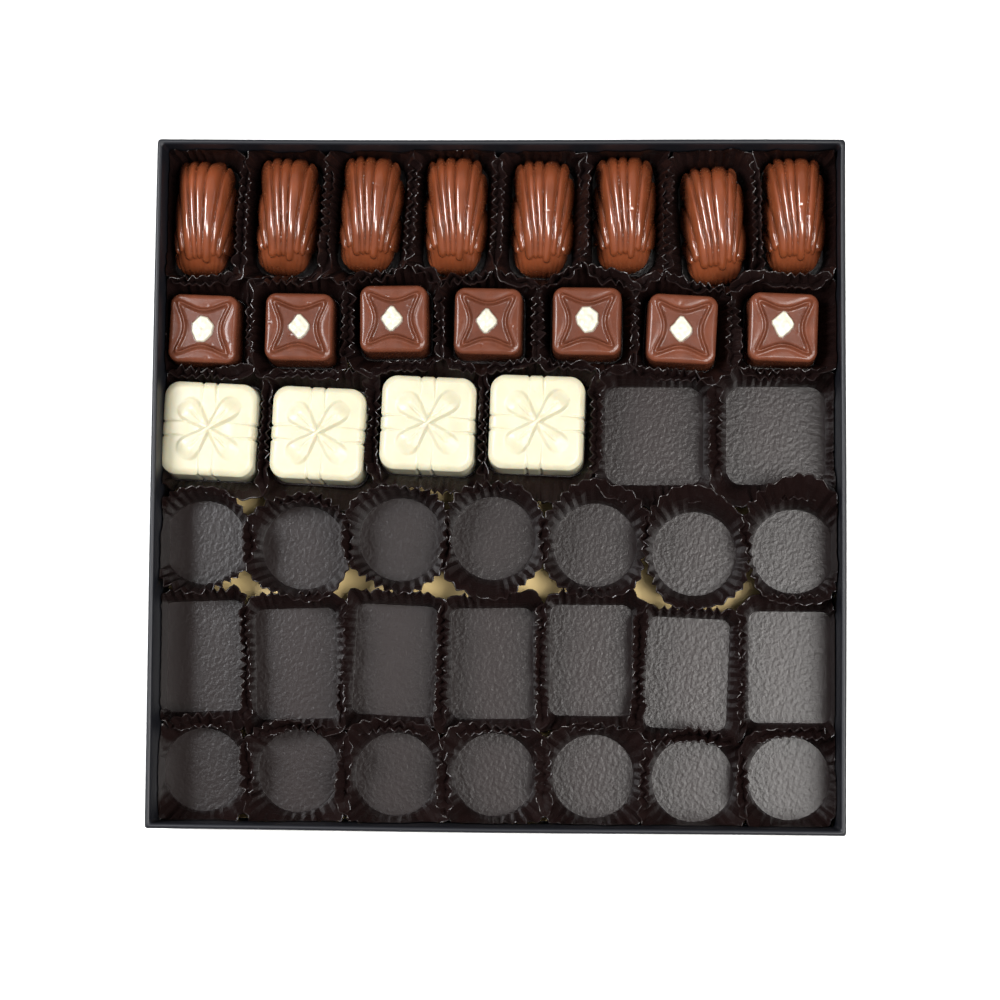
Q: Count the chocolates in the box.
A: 19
